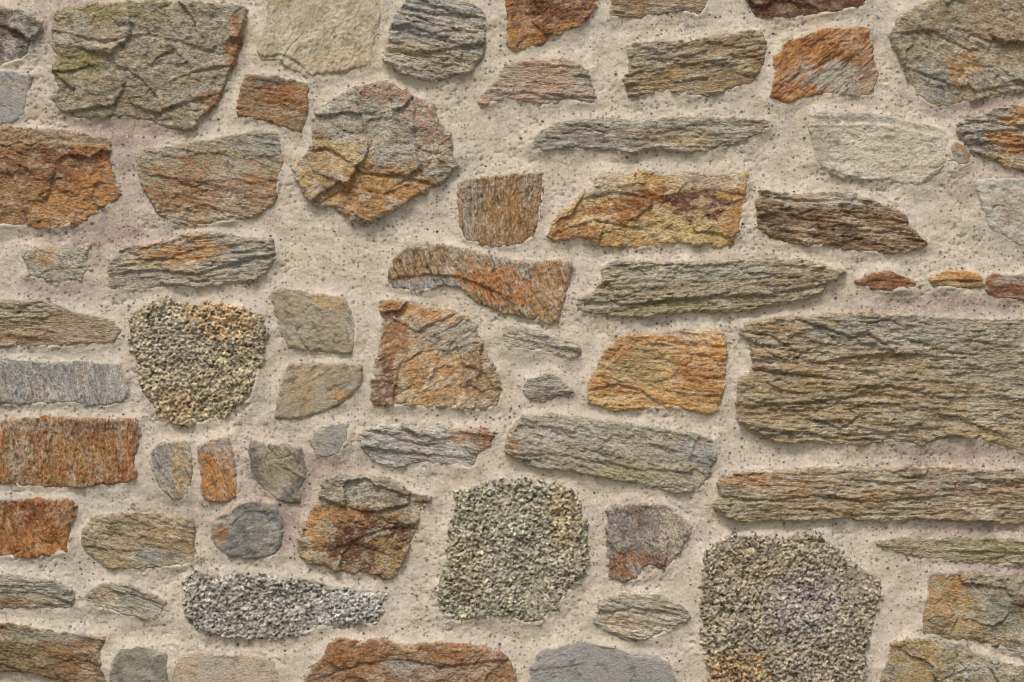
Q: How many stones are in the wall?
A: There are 68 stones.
